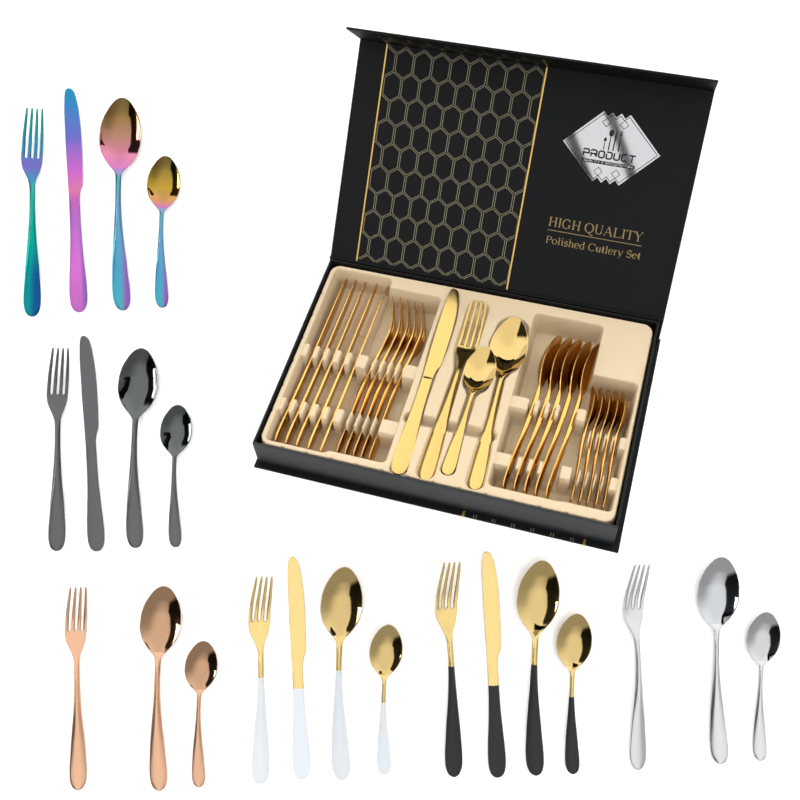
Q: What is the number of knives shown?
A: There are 10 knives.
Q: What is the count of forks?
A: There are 12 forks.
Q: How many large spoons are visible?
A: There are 12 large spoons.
